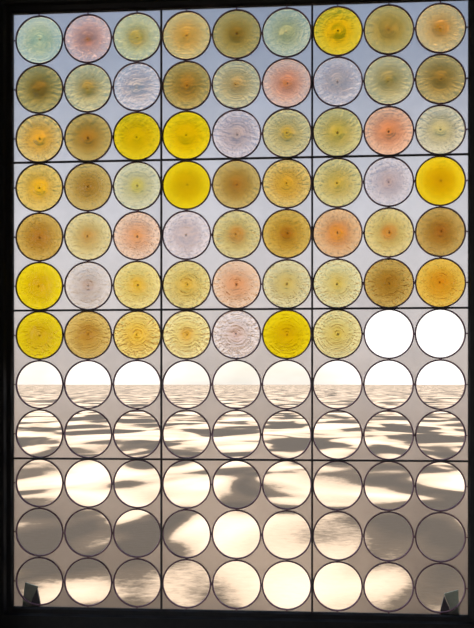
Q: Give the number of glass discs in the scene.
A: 61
